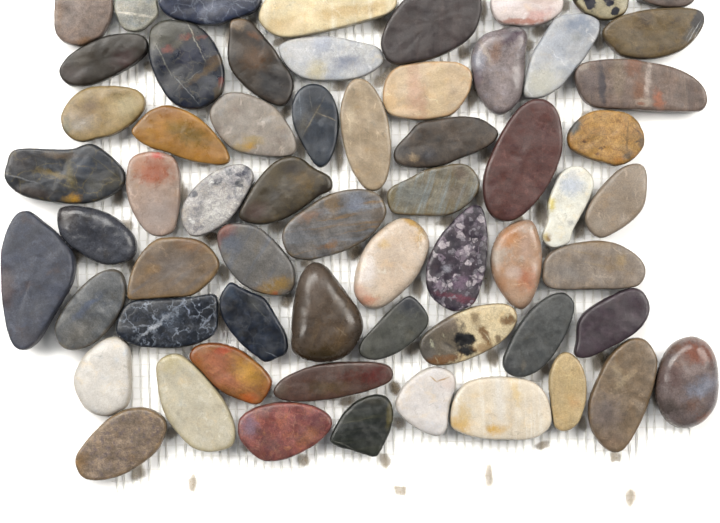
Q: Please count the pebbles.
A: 61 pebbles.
